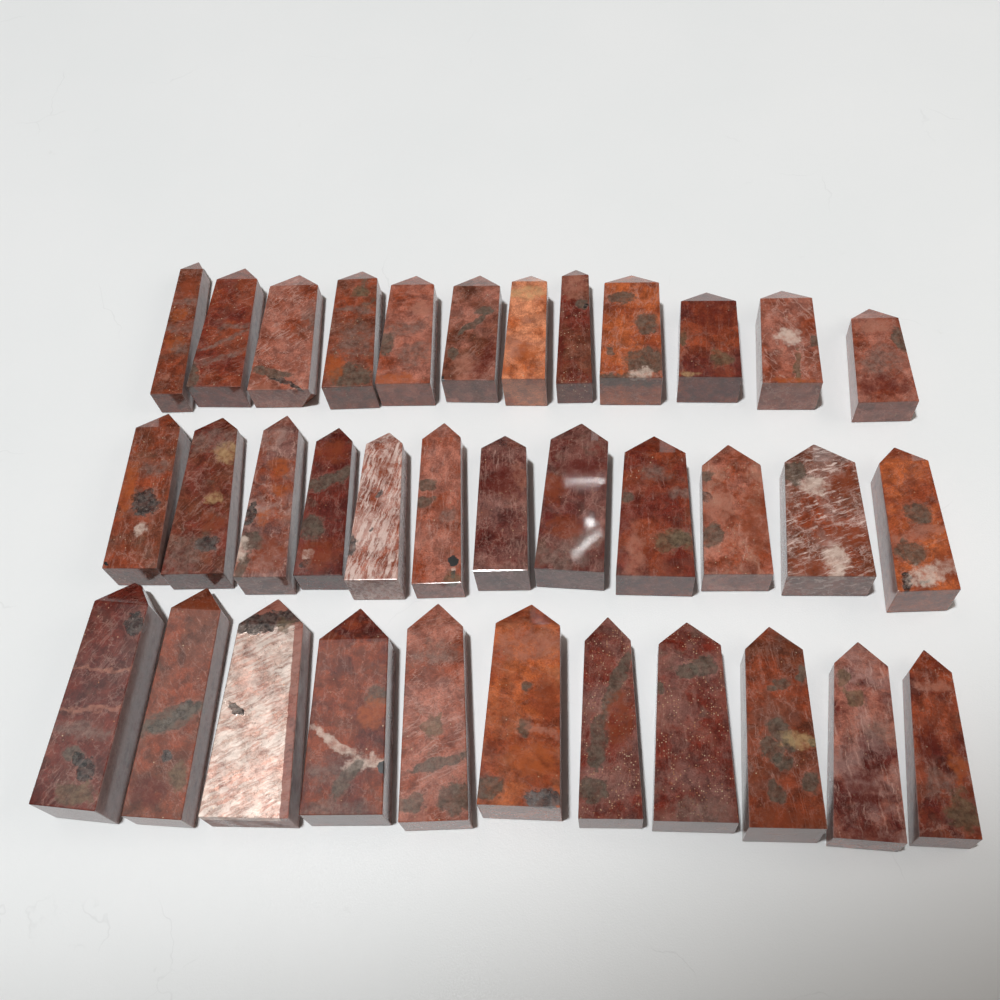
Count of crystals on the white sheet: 35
